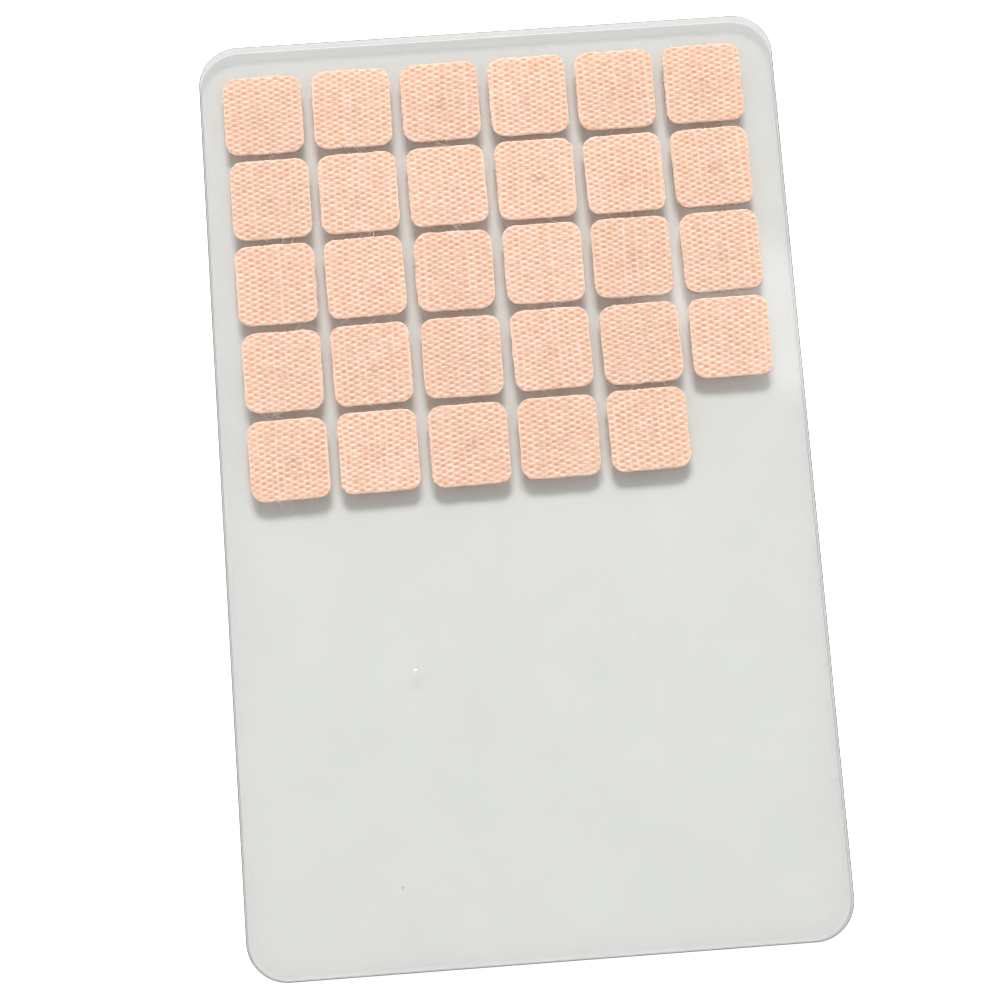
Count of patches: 29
